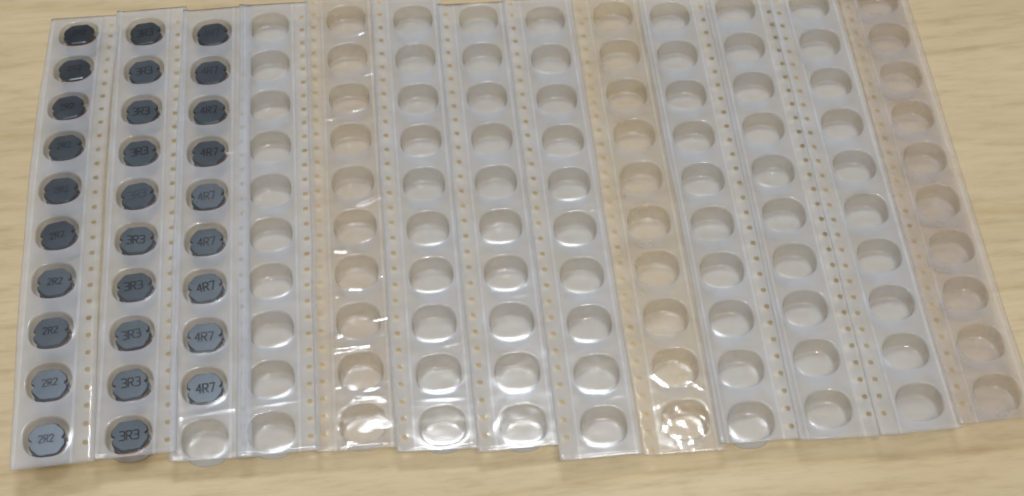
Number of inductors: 29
